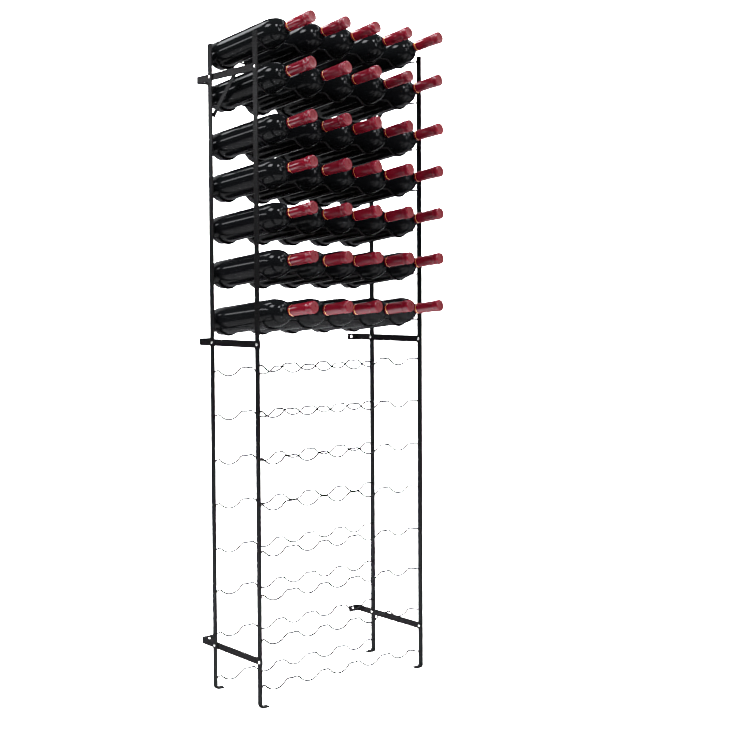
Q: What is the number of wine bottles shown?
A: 35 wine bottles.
